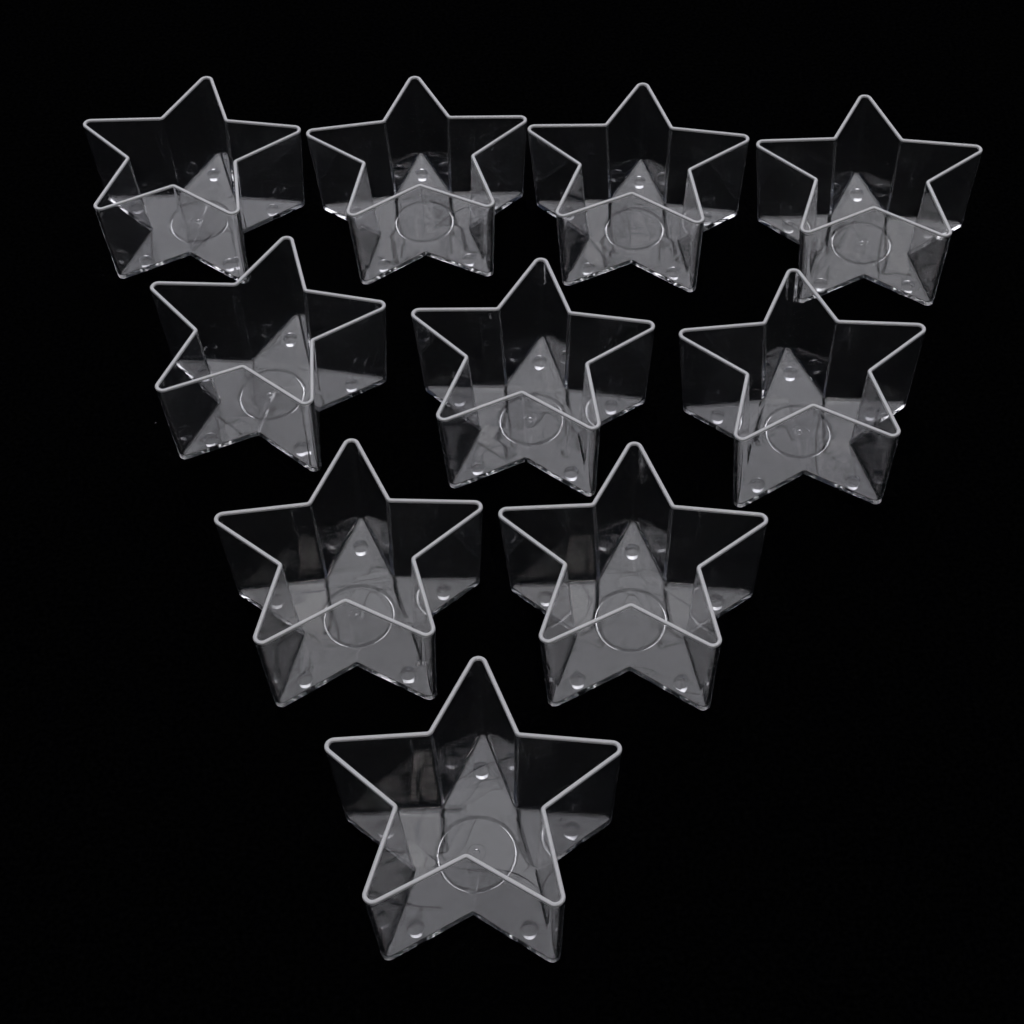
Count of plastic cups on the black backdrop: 10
